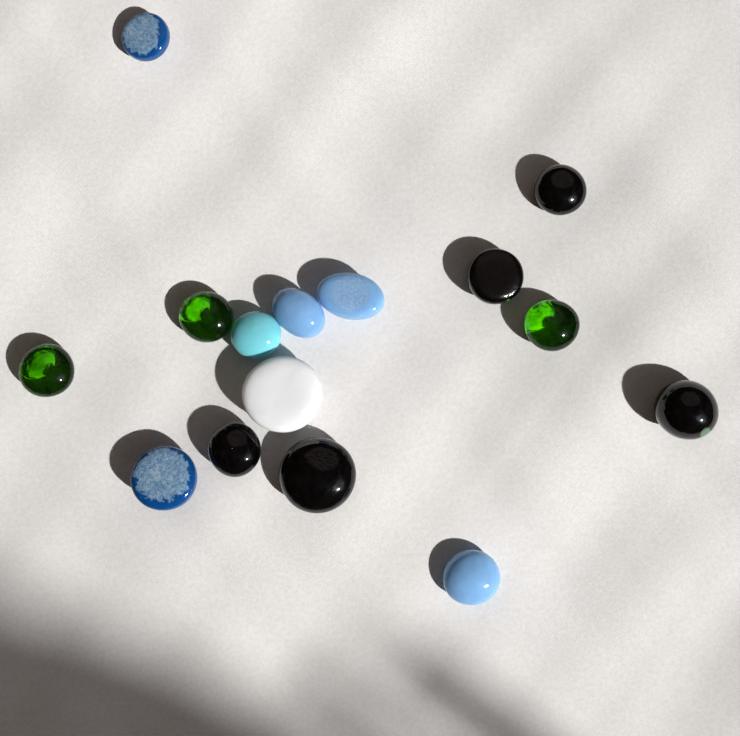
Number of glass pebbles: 15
